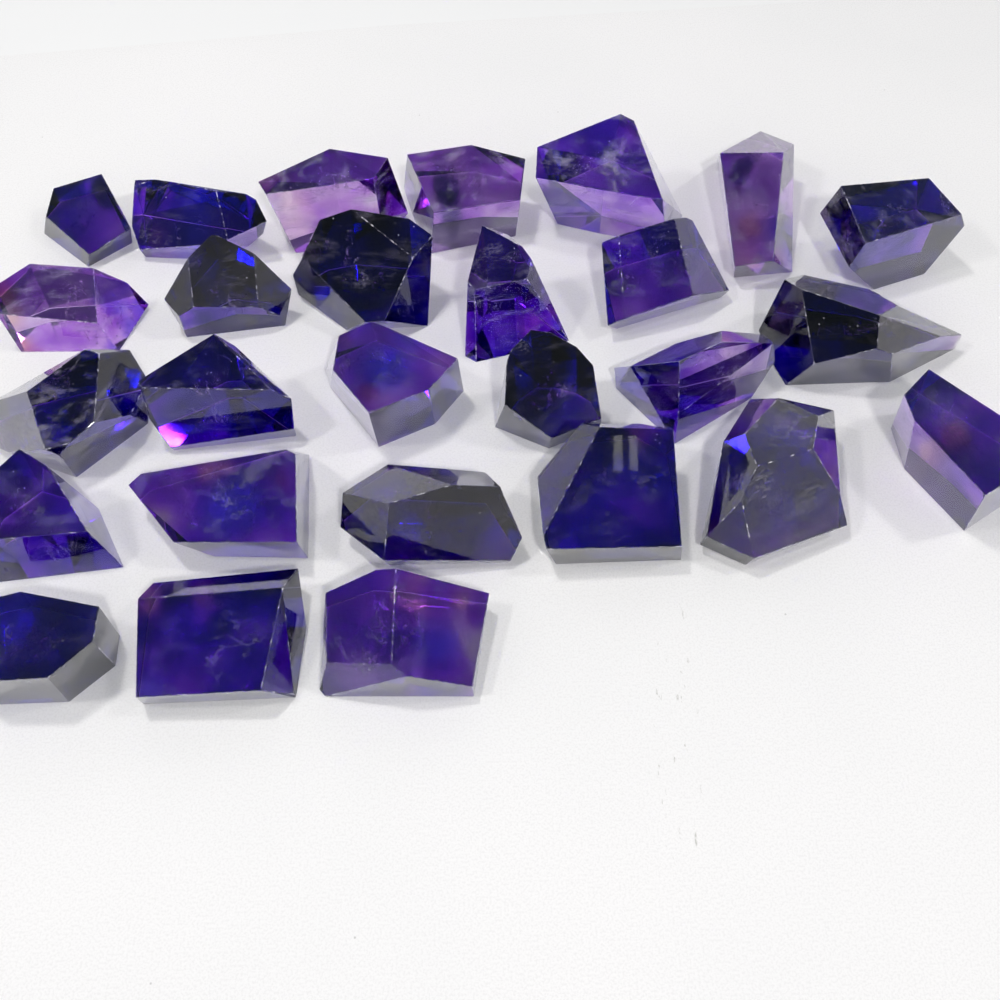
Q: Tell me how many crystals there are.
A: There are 27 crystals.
